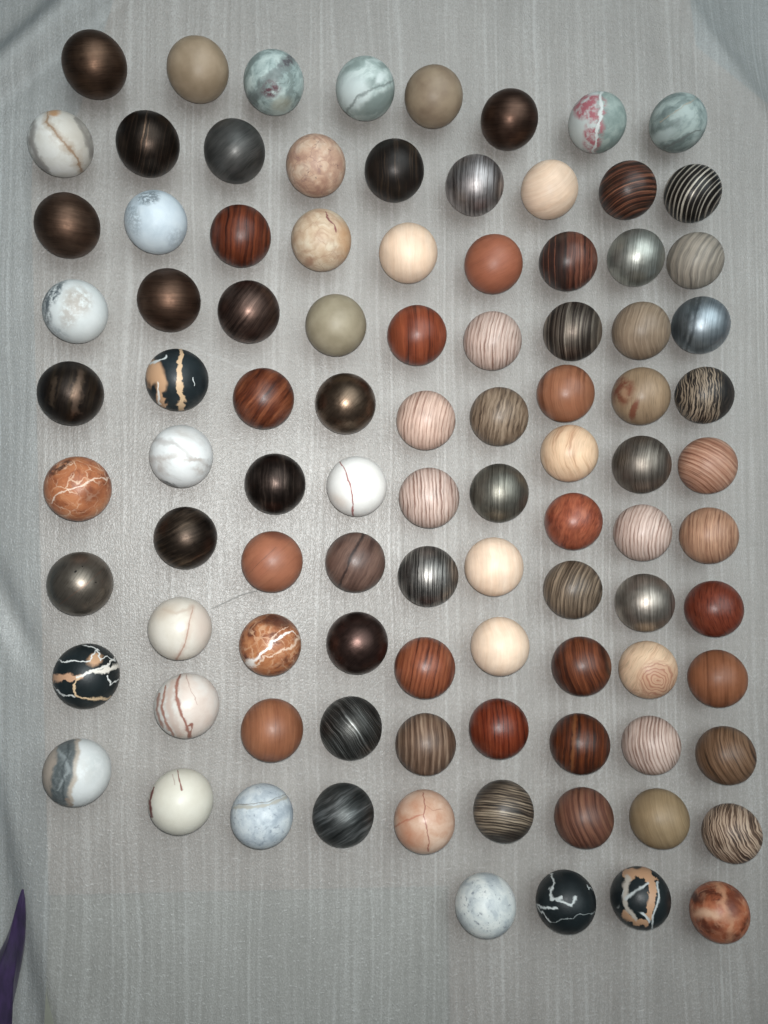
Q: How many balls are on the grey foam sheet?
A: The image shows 95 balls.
